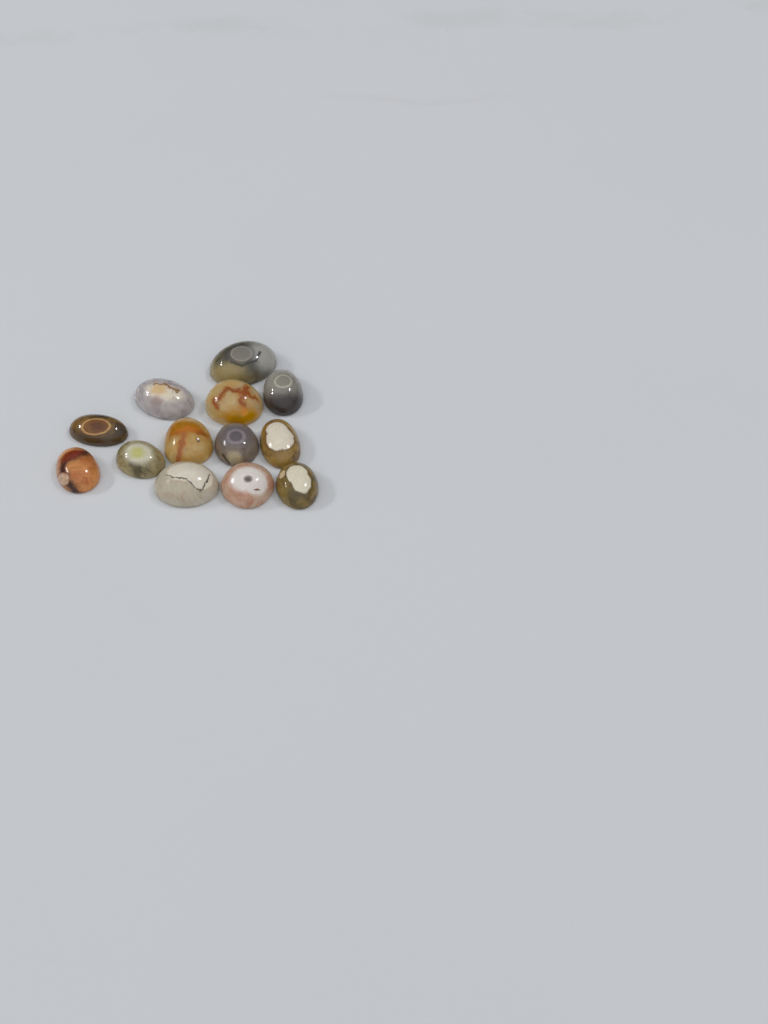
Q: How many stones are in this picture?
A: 13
